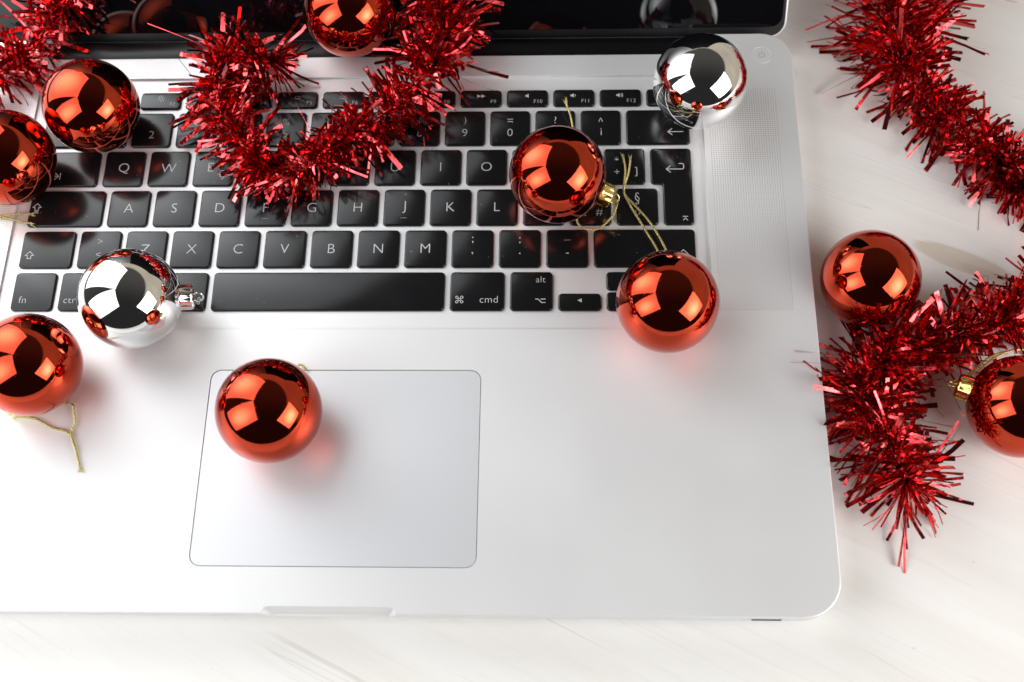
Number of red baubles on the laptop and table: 9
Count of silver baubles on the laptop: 2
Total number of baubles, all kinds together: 11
